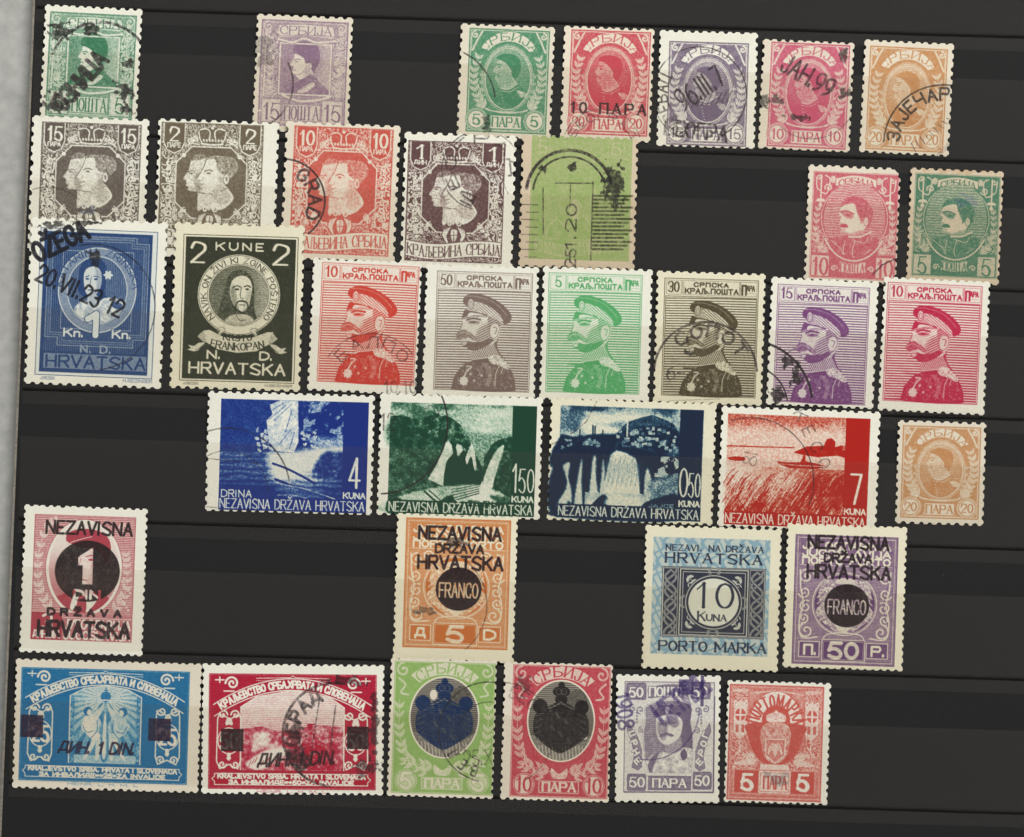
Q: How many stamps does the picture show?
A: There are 37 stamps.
